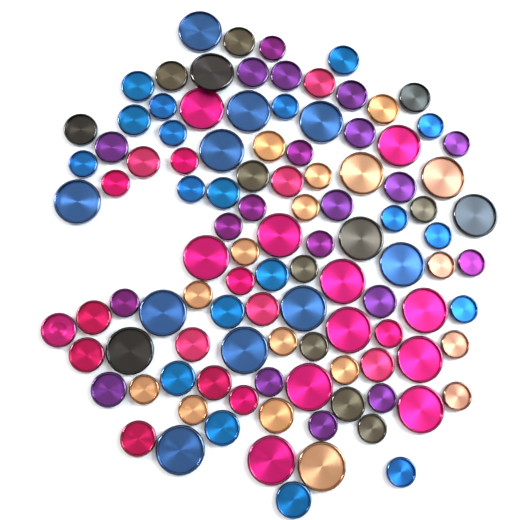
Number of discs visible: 107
